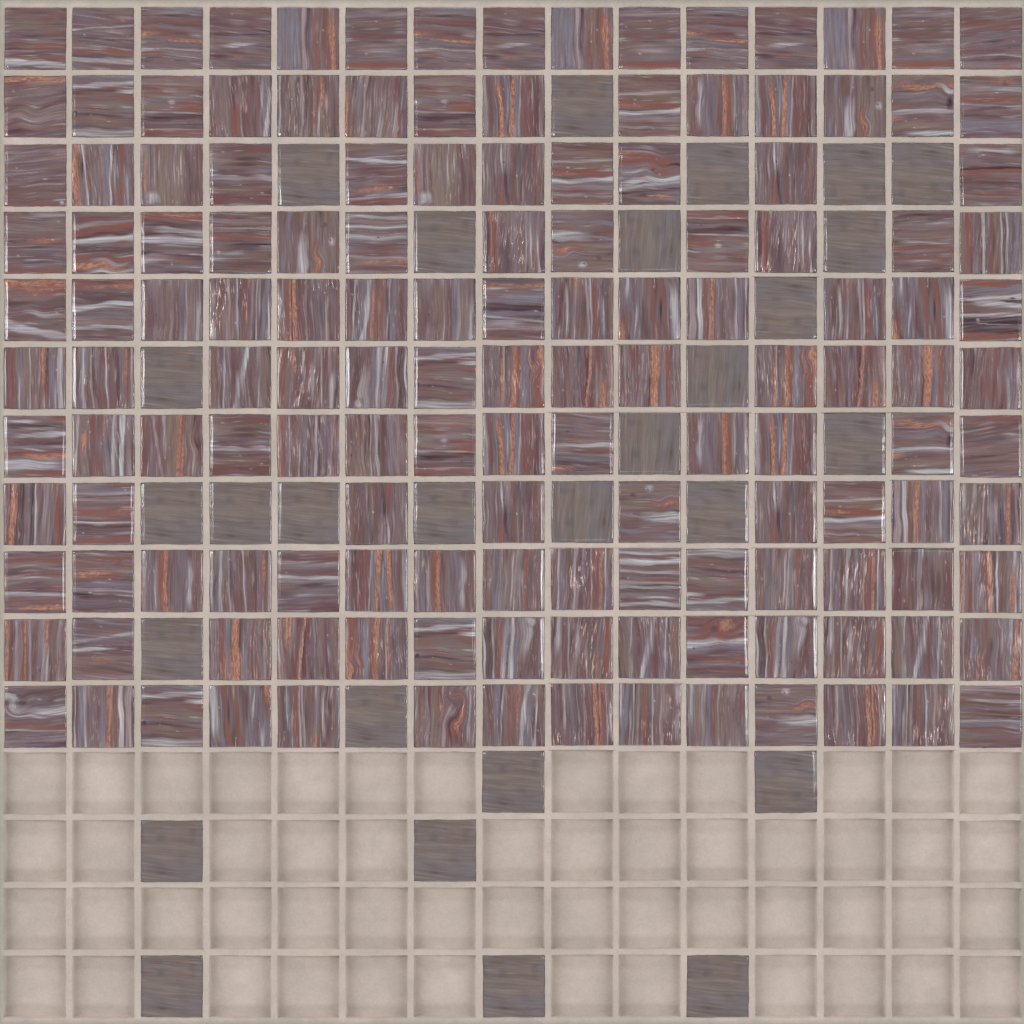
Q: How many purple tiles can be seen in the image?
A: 144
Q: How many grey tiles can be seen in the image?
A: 28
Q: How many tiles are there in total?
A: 172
